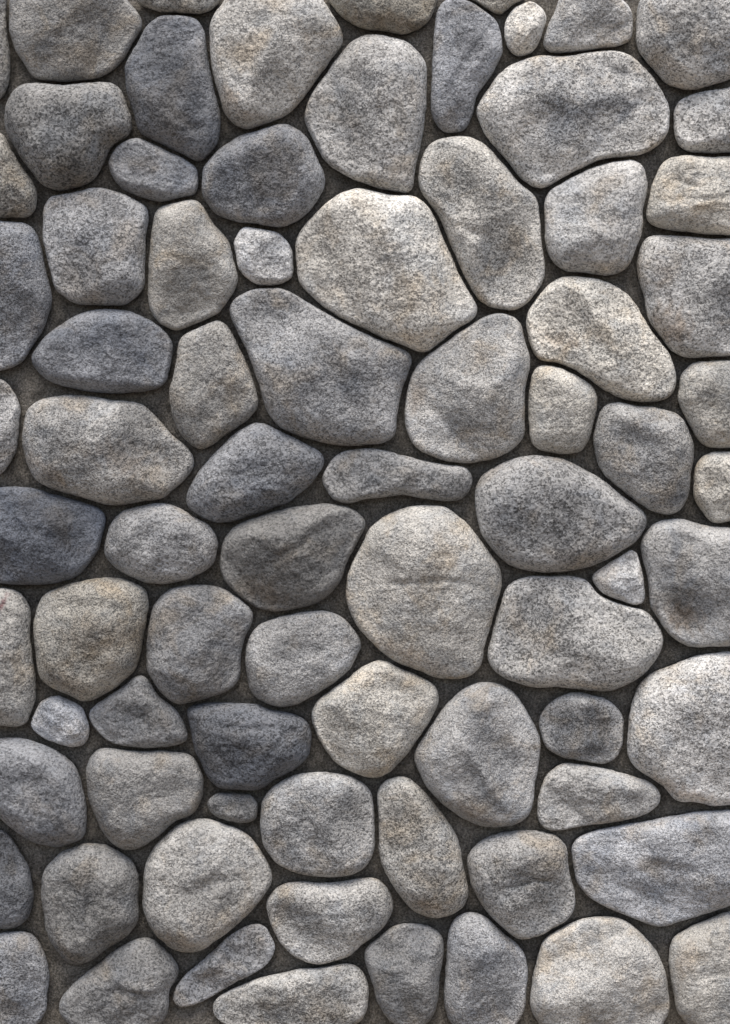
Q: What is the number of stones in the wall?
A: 79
